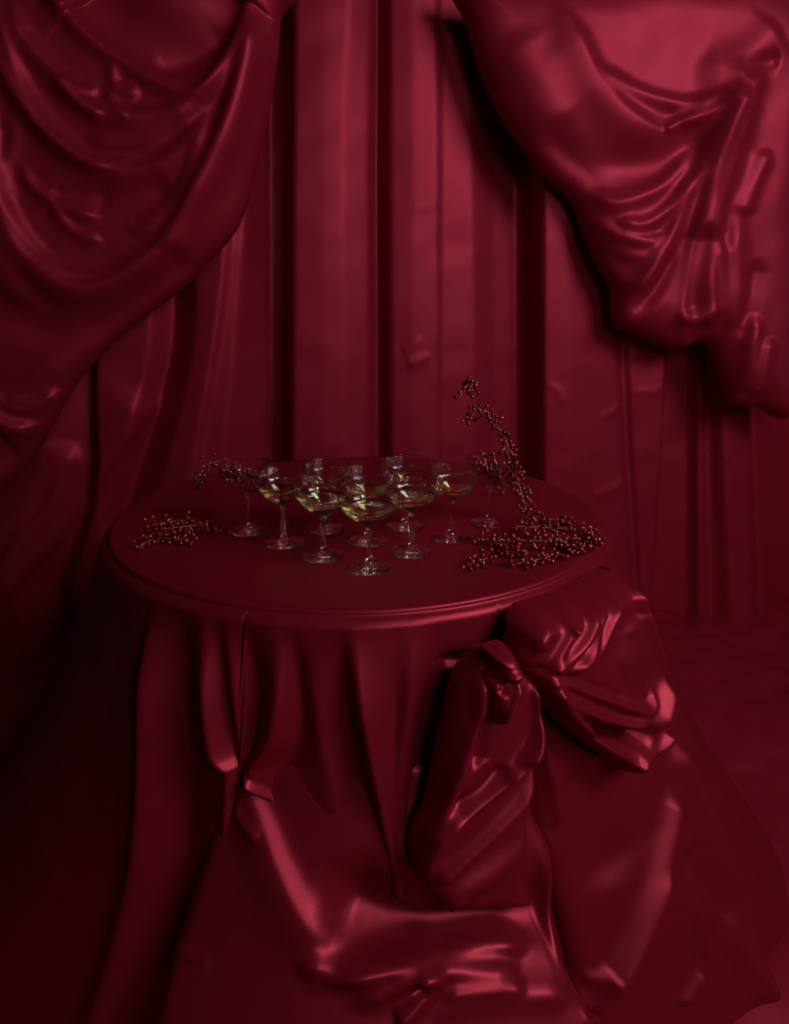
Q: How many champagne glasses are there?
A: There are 10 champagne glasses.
